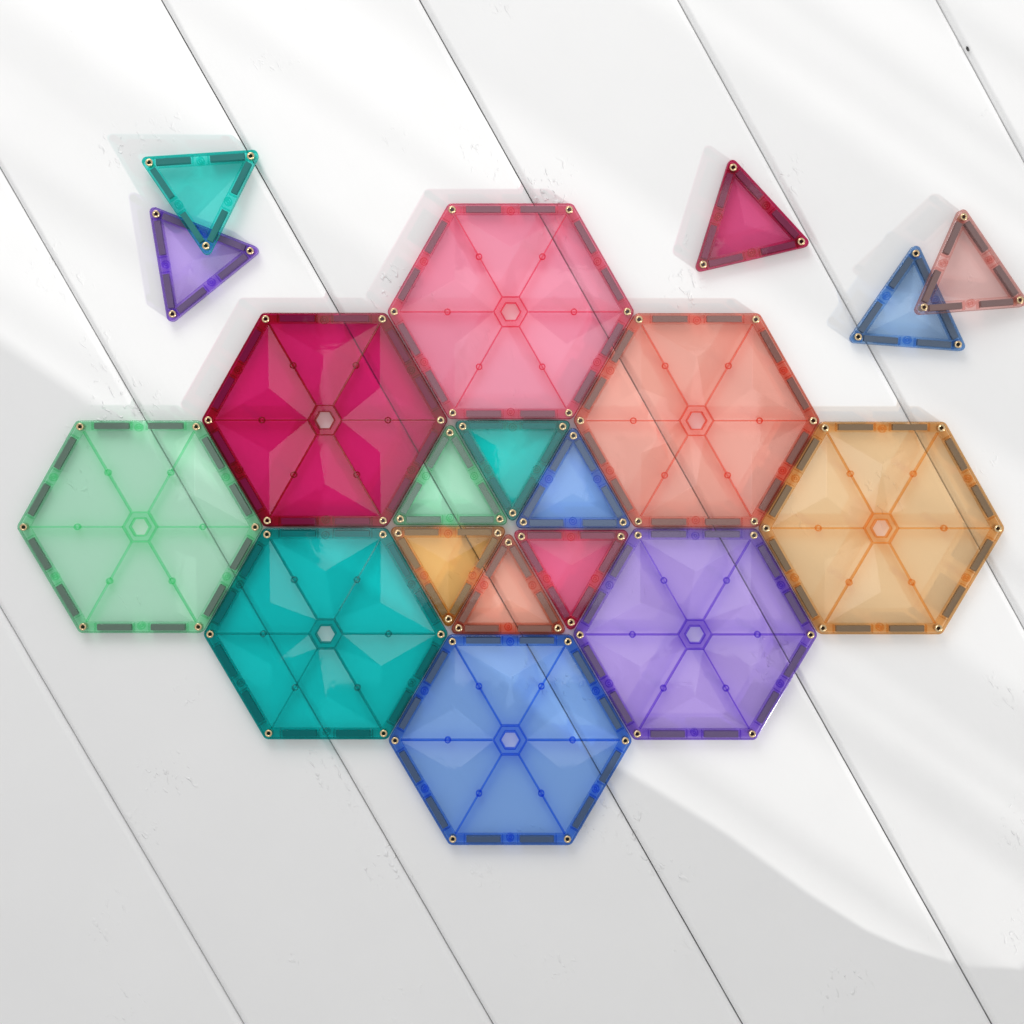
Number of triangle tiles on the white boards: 11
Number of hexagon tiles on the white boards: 8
